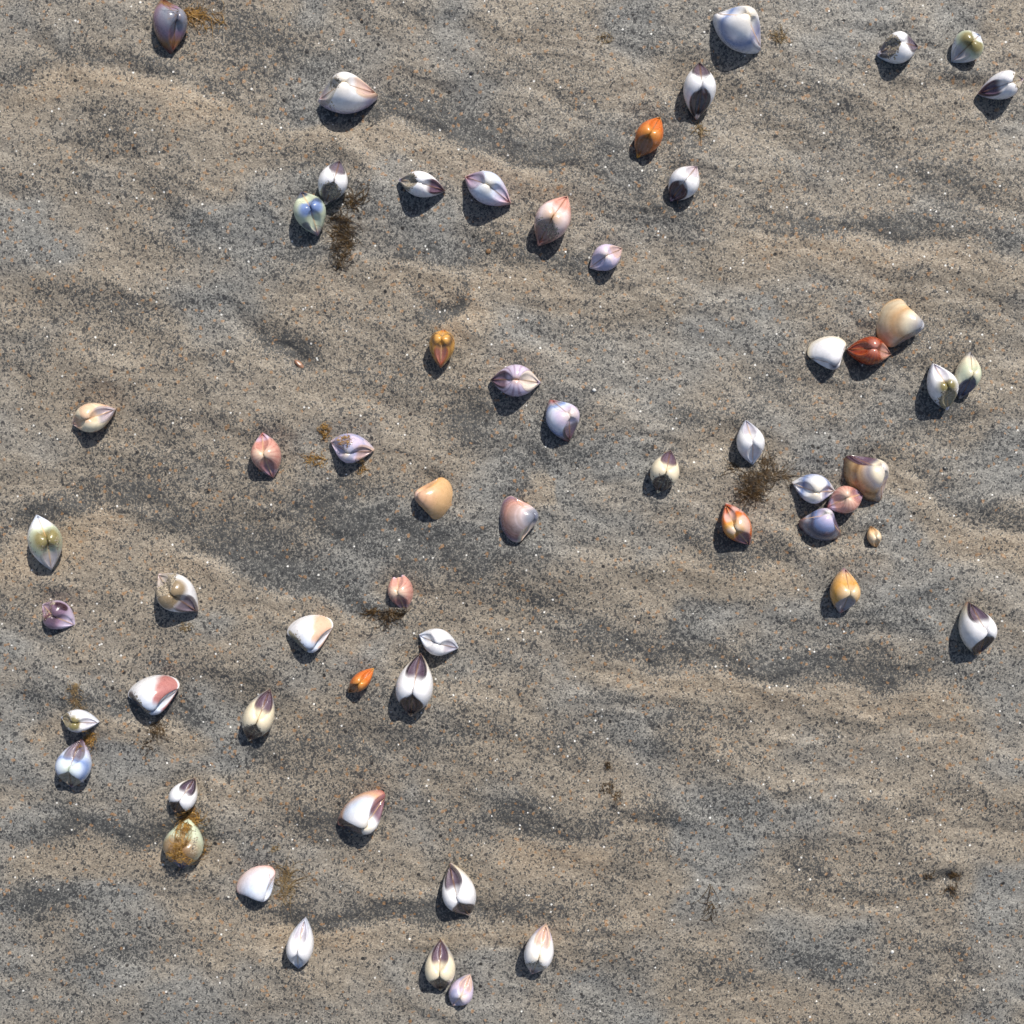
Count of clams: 59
